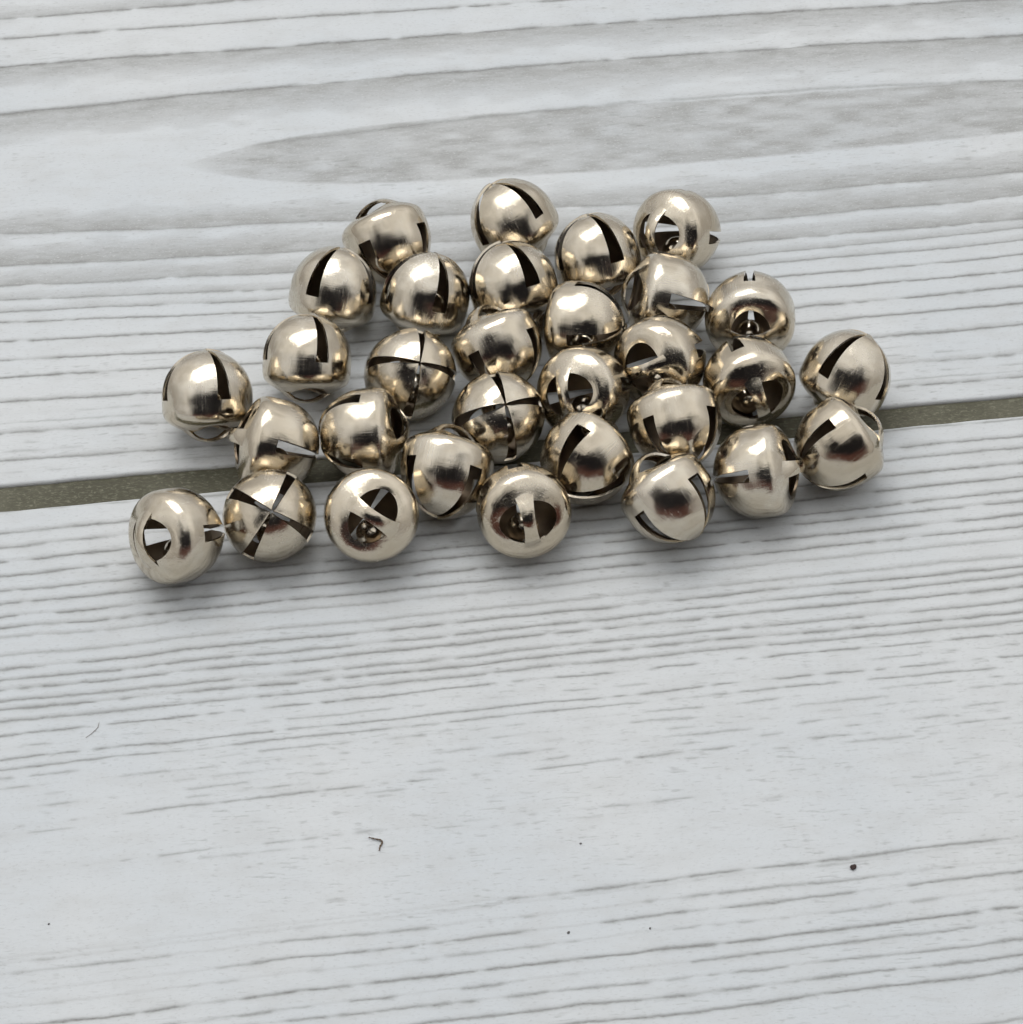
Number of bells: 31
